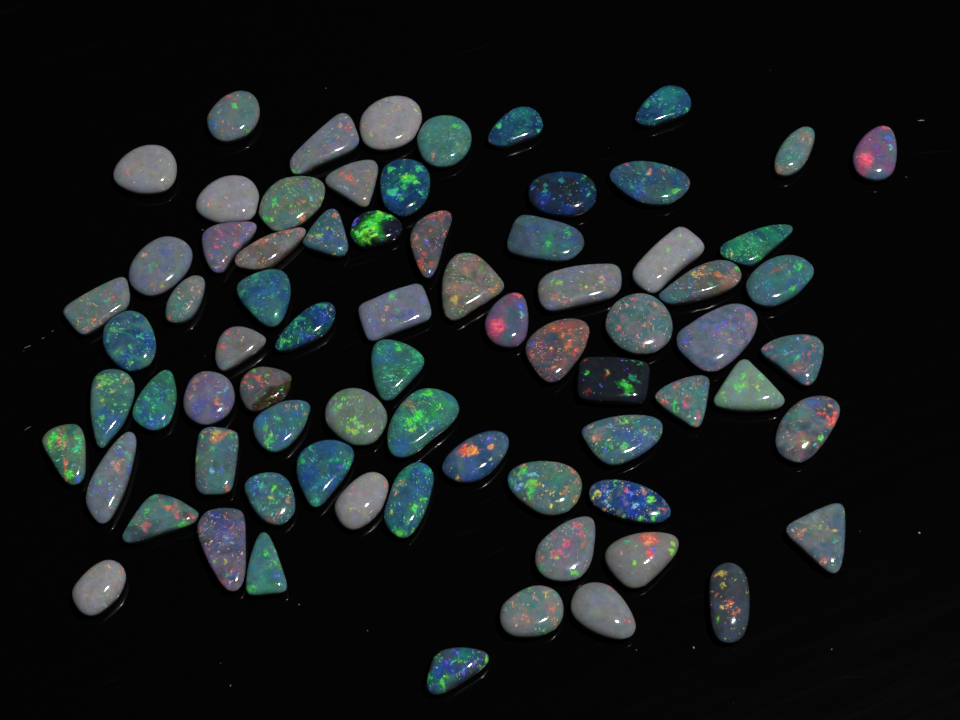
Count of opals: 74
